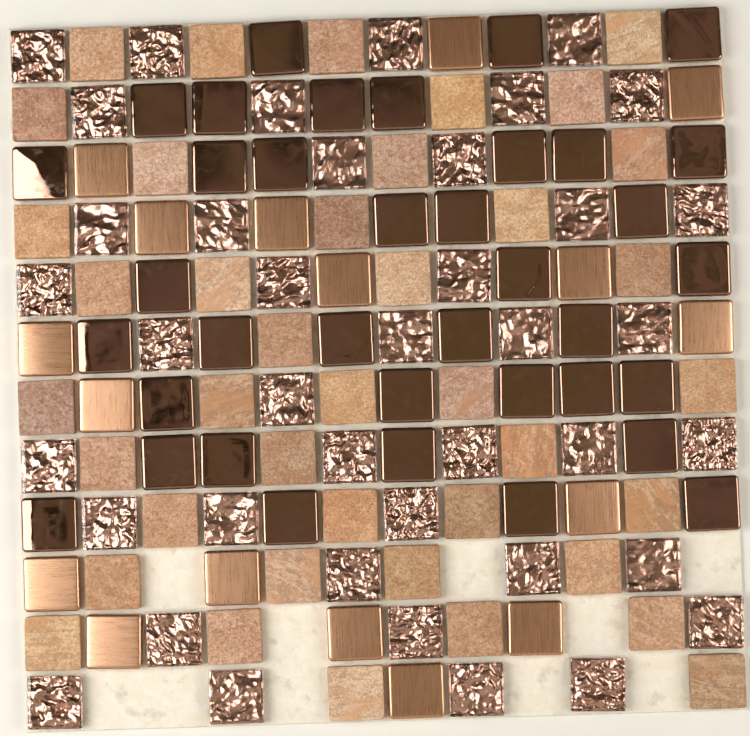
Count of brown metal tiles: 37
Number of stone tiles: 40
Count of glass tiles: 40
